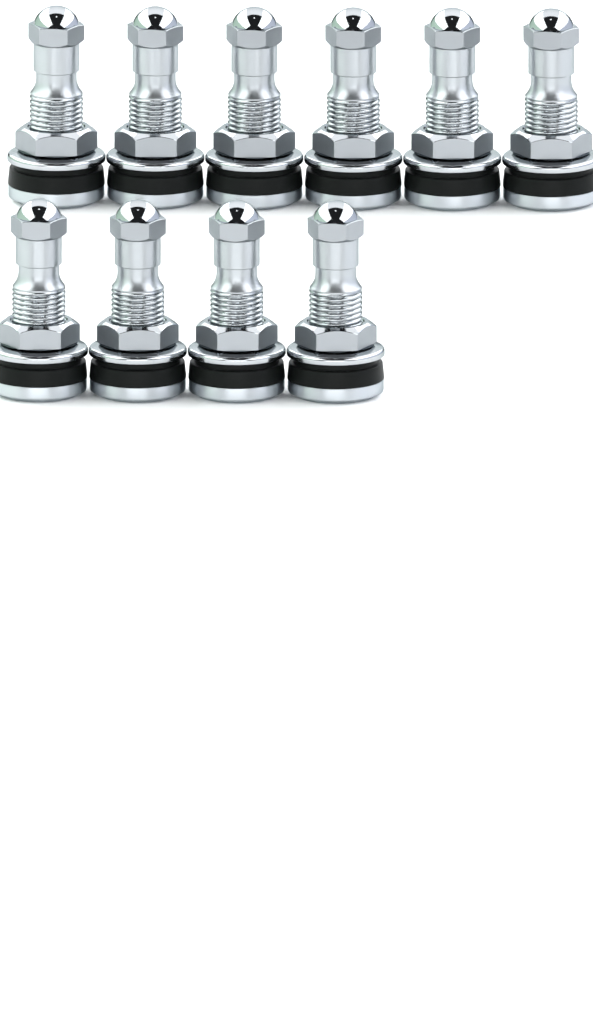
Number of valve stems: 10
